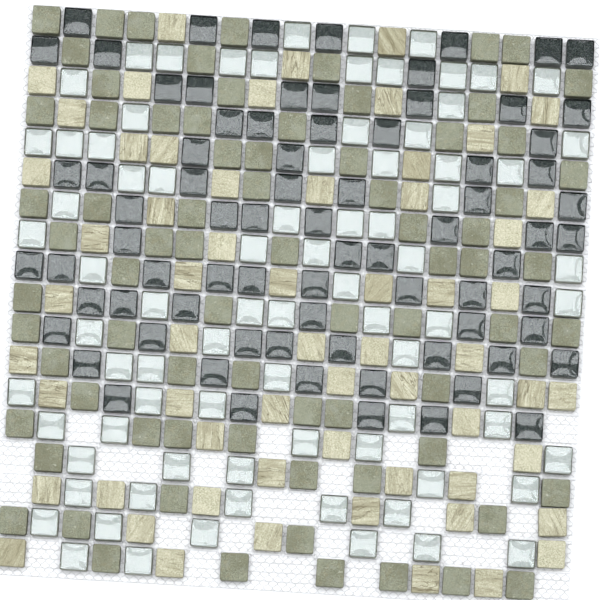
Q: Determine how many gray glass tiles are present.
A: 77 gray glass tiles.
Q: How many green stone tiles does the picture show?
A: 77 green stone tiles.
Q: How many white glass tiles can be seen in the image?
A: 80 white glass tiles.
